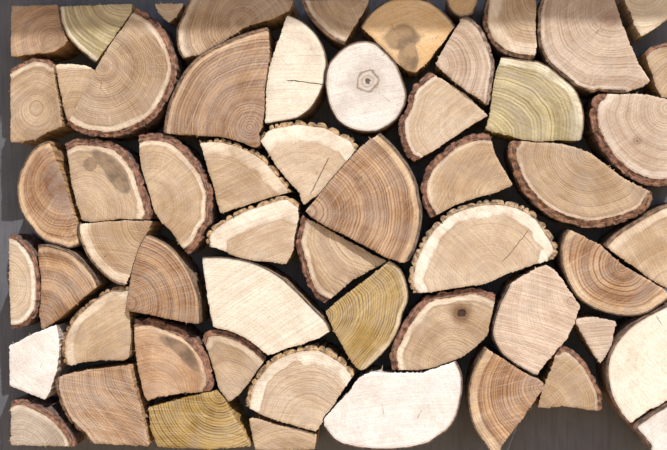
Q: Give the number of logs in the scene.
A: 57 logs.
